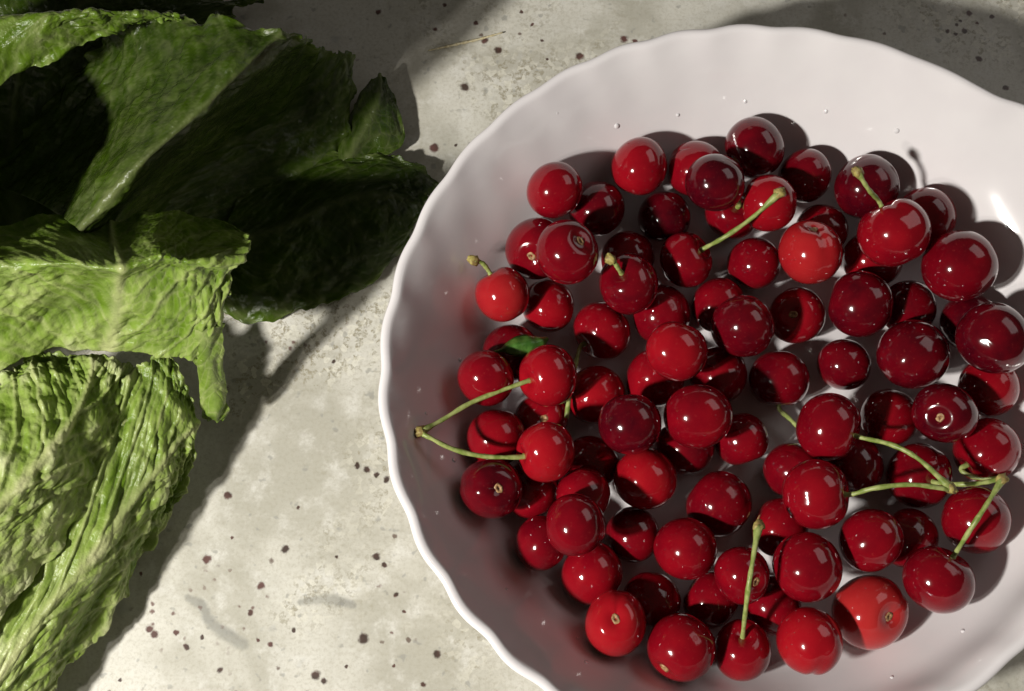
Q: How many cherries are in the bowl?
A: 86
